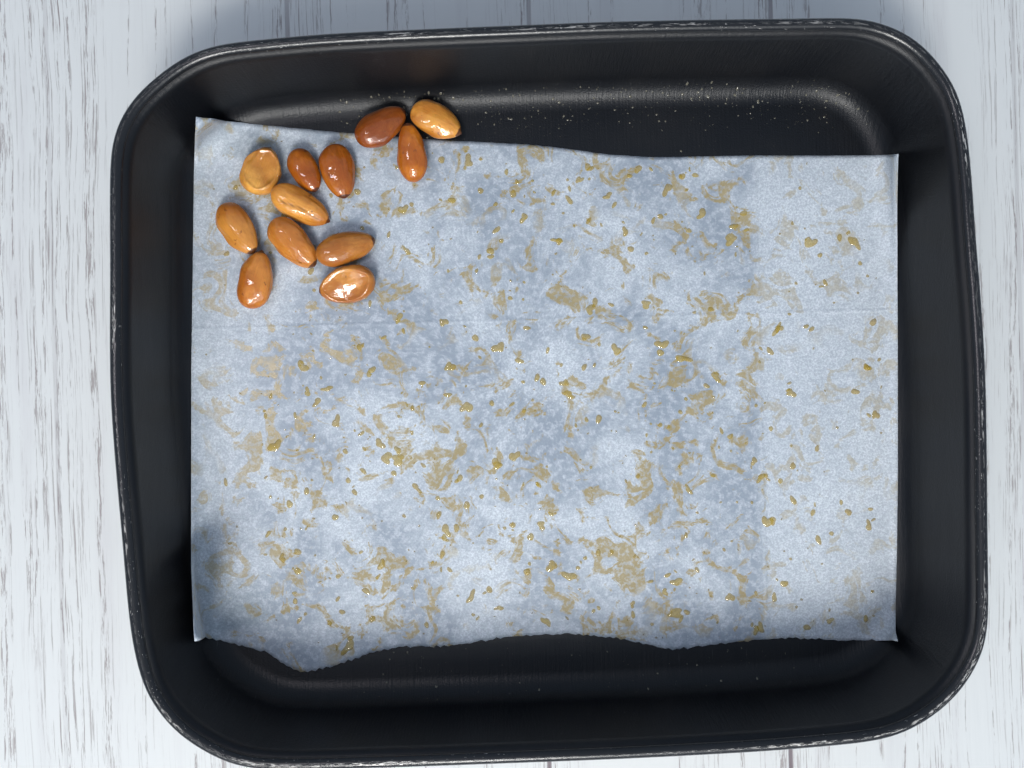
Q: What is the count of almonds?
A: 12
